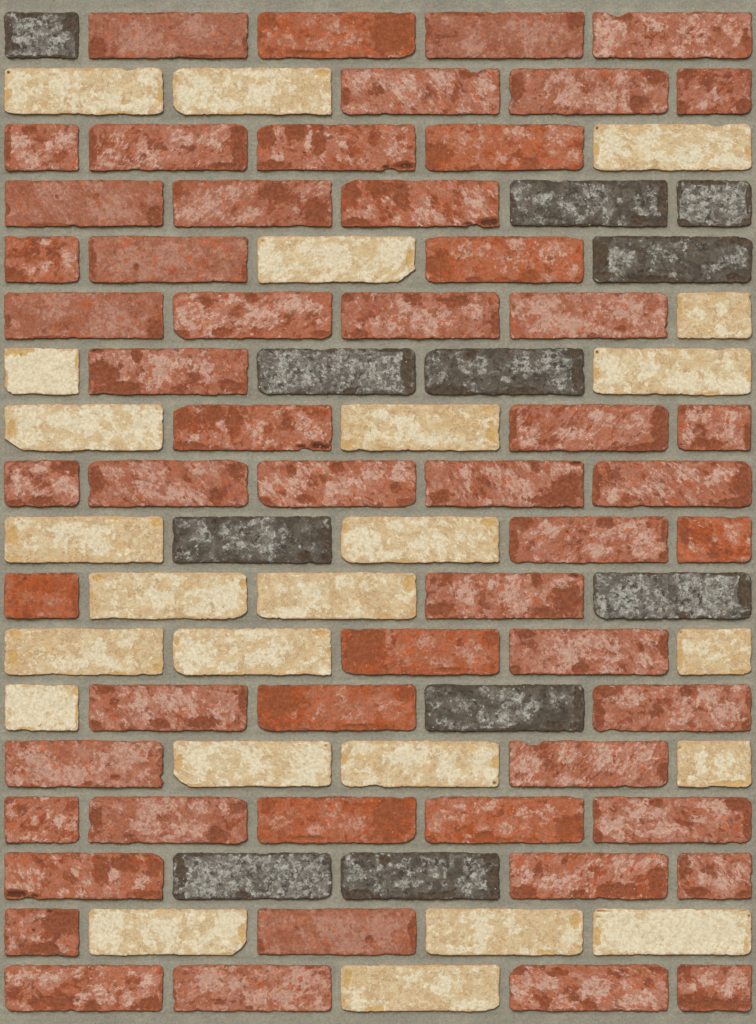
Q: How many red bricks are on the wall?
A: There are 55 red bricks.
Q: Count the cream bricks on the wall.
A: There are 24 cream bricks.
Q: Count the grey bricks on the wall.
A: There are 11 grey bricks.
